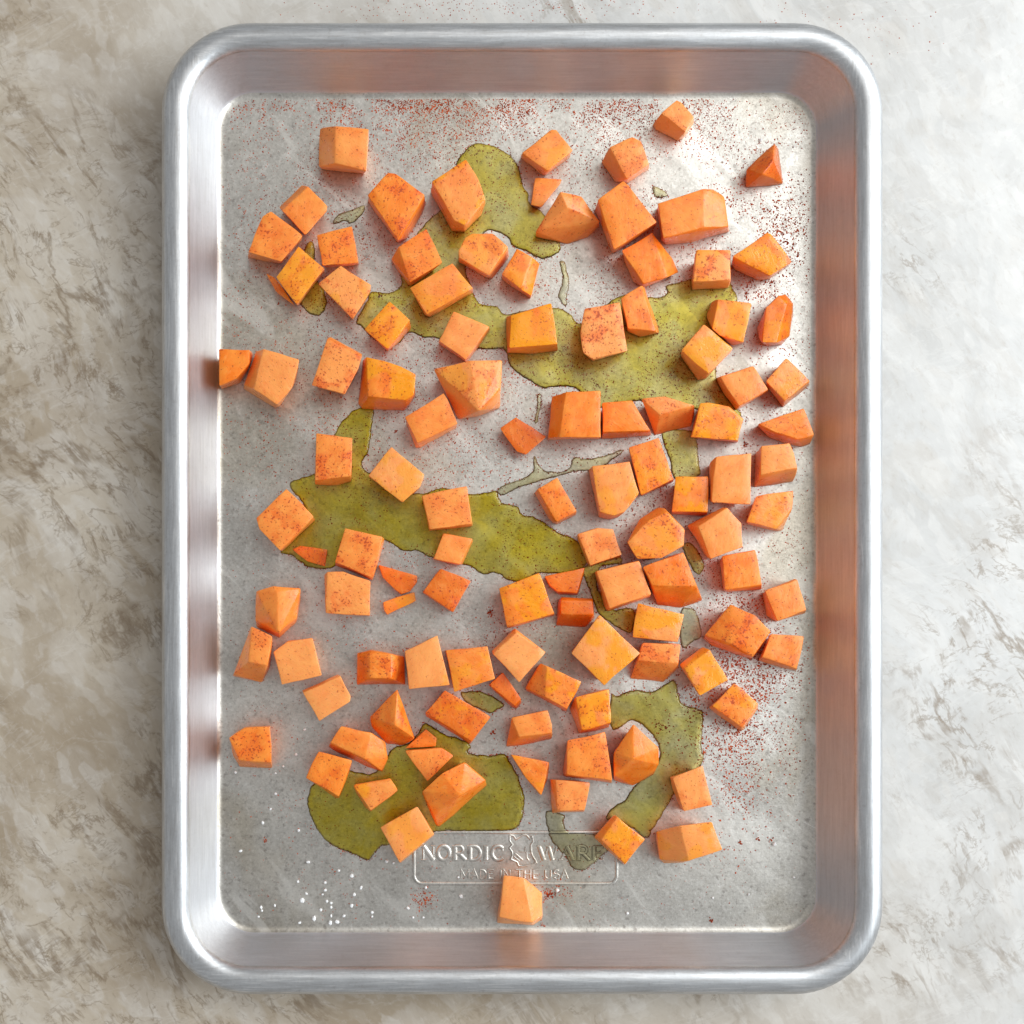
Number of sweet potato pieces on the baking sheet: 111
